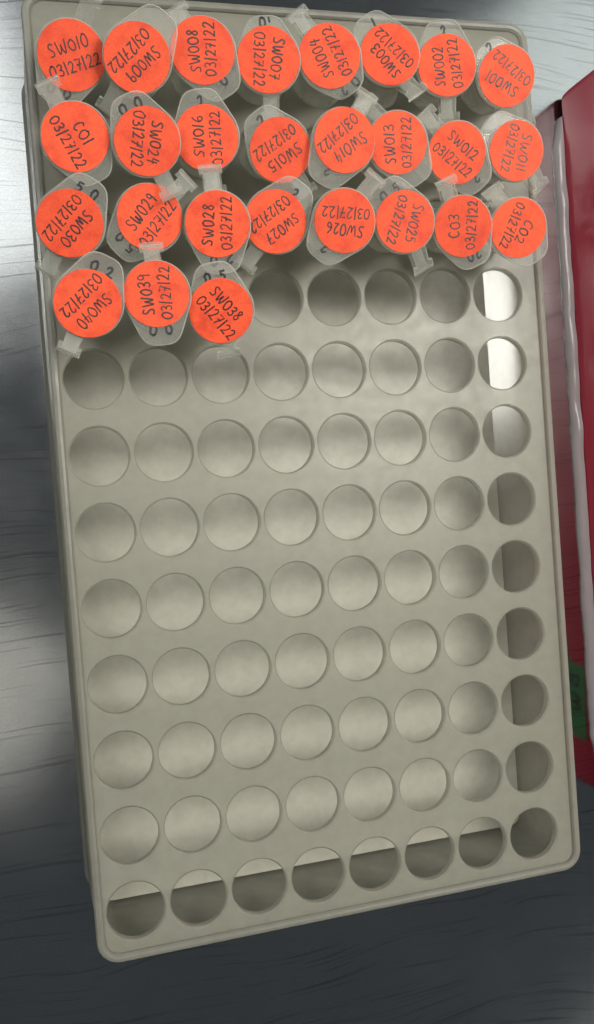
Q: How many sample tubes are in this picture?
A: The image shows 27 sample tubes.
